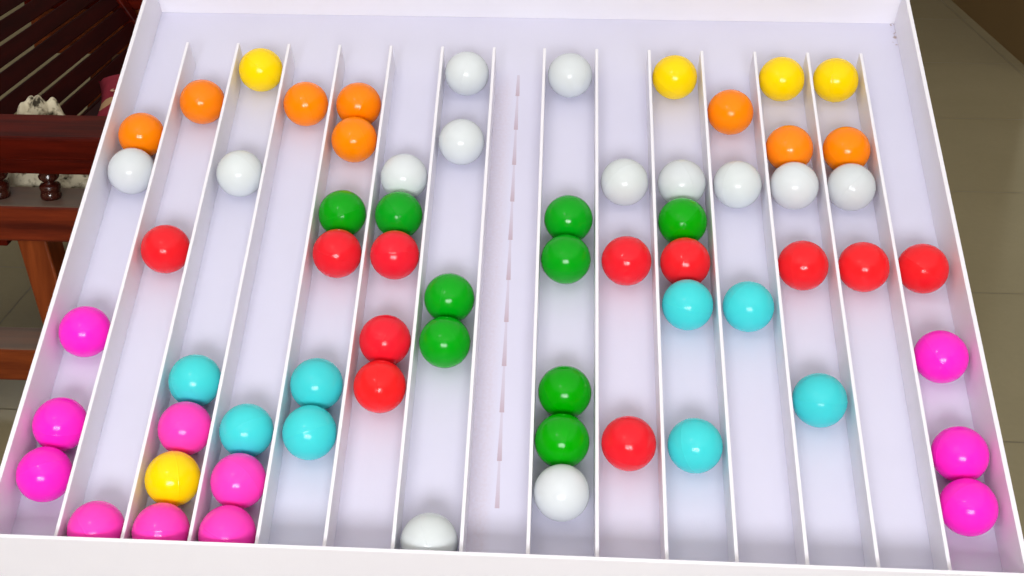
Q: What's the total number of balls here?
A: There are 65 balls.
